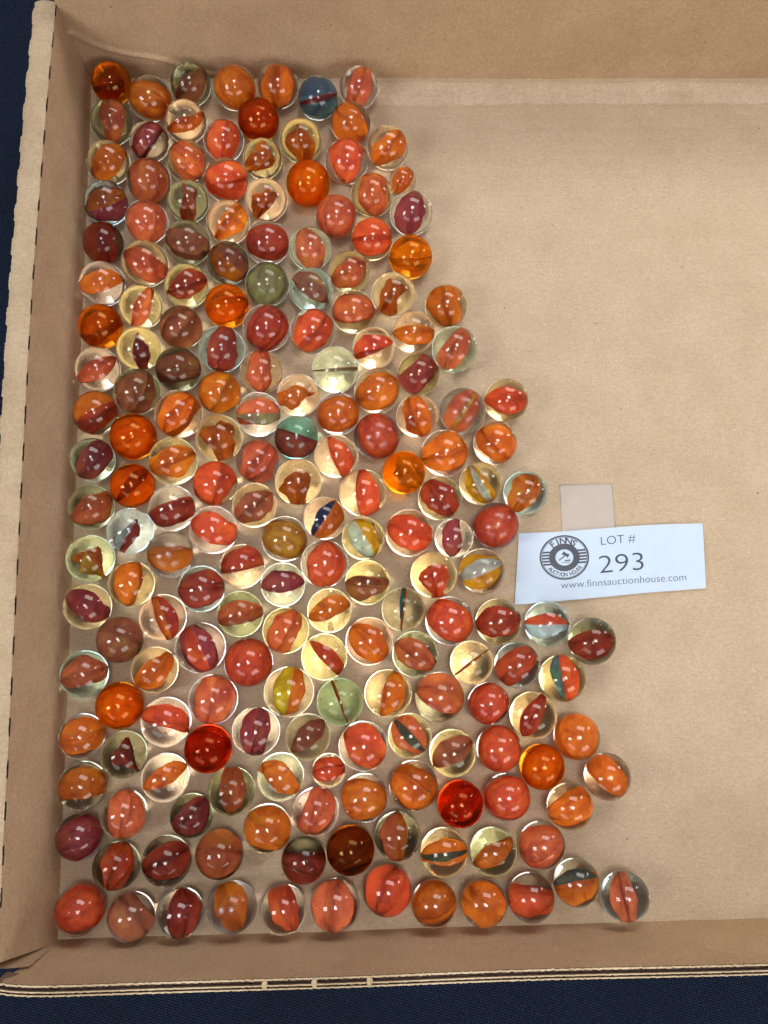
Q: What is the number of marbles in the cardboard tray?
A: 191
